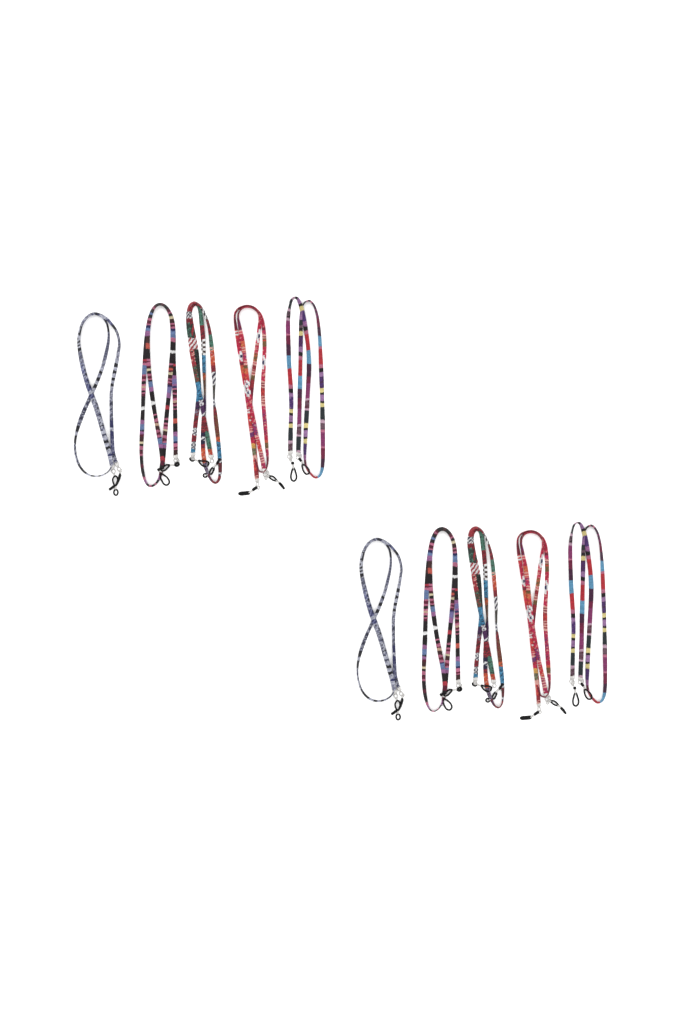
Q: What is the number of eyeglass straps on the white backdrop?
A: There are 10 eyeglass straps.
